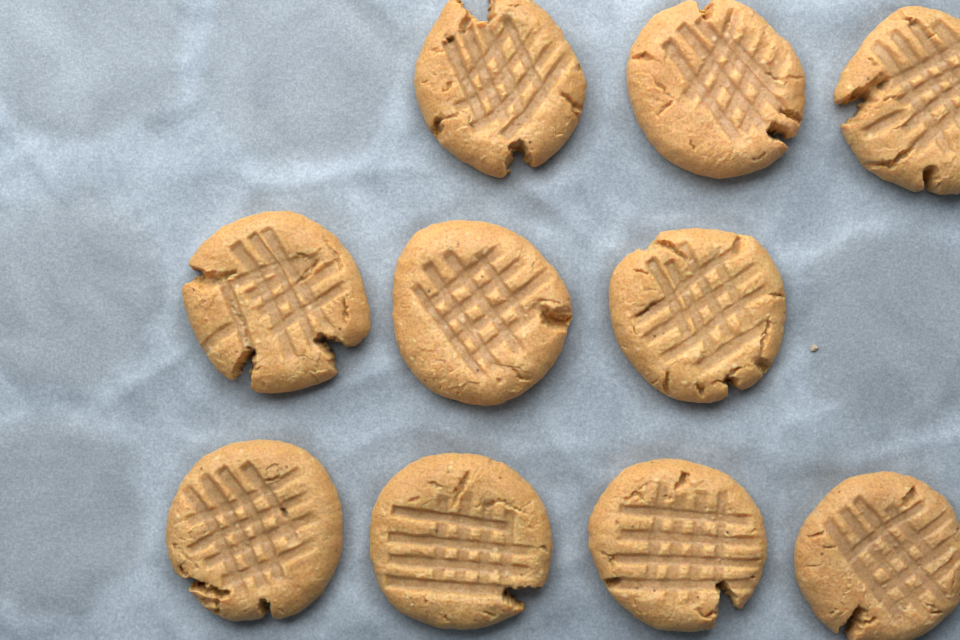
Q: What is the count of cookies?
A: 10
